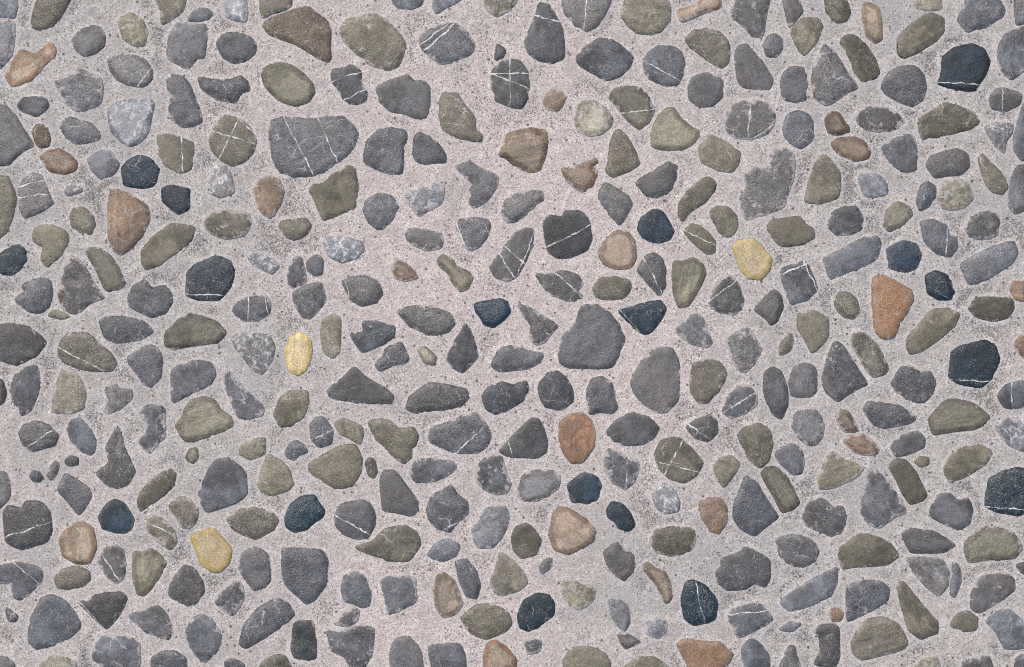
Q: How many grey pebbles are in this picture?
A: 199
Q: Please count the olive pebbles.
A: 95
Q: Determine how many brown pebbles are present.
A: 29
